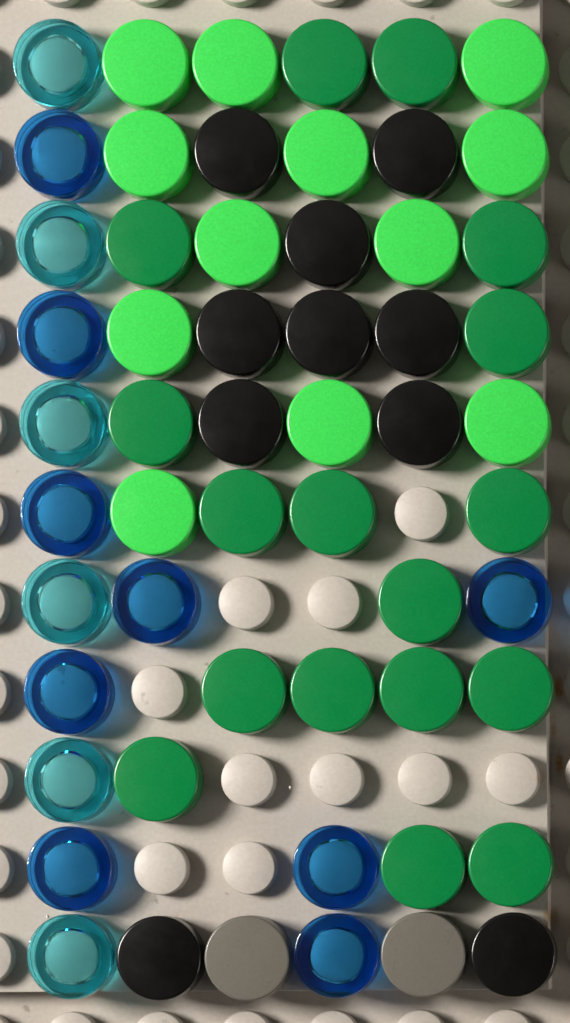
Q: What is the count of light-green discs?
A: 12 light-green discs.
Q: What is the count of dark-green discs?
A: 17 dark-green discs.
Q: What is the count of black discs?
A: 10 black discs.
